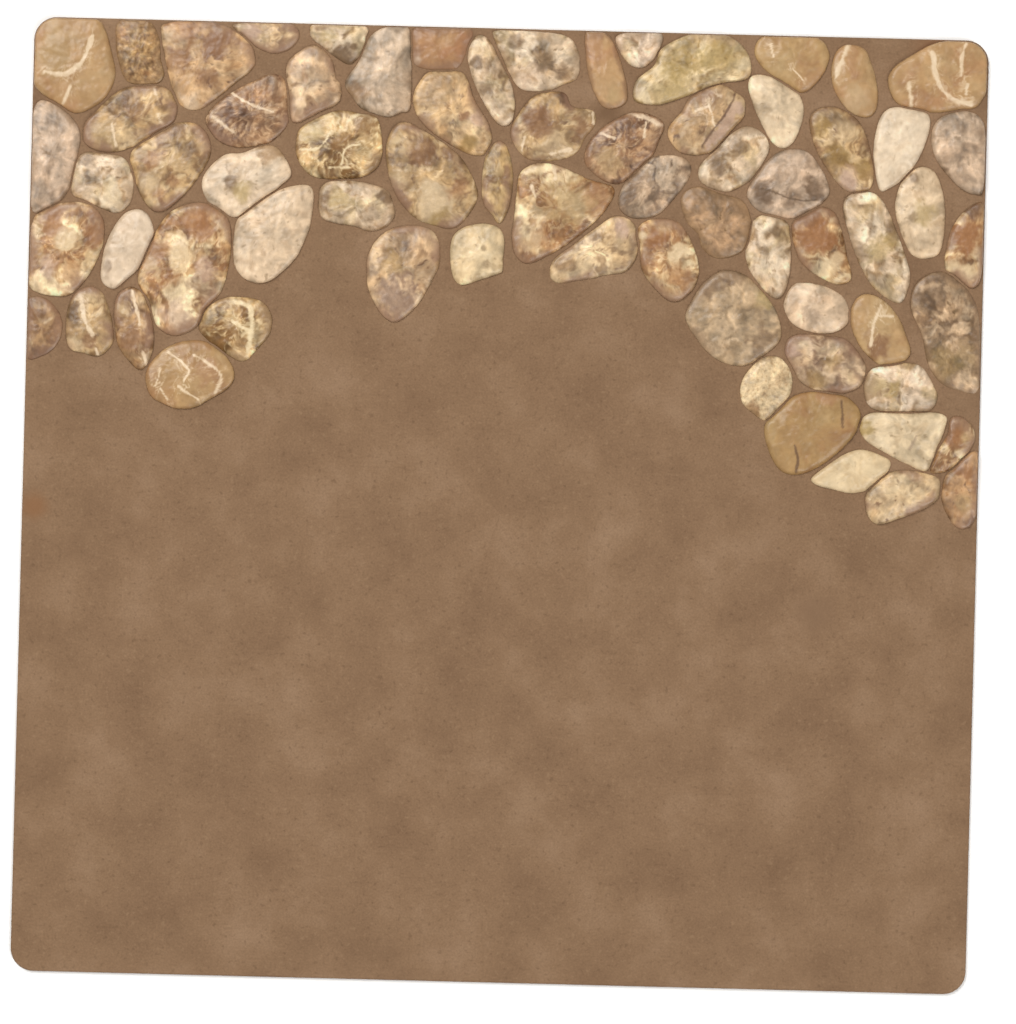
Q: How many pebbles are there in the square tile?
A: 70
